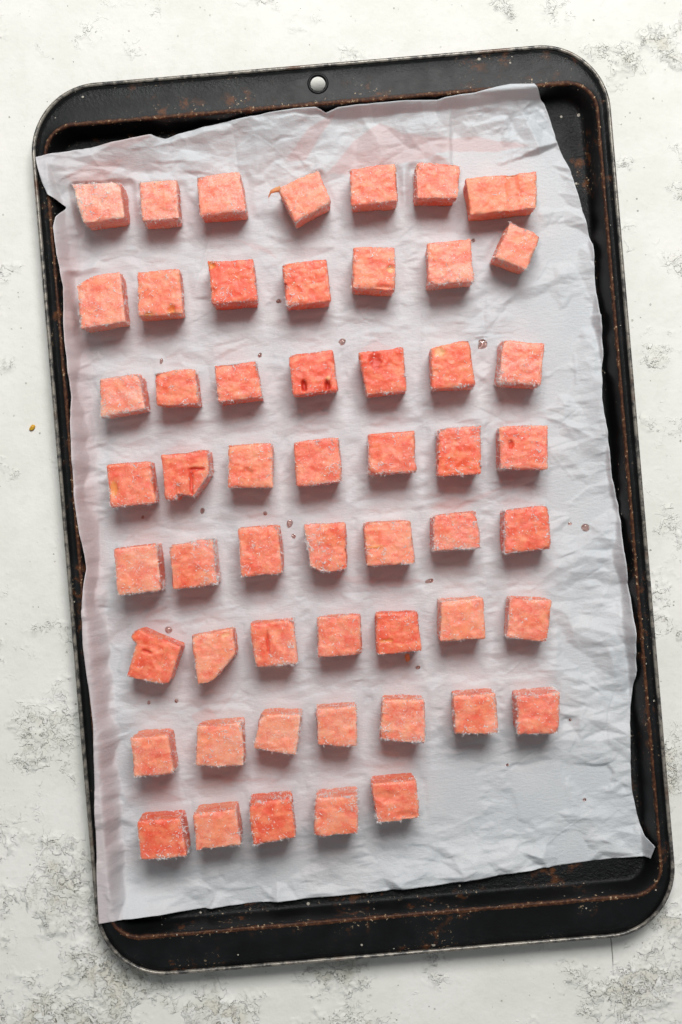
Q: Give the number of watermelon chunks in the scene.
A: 54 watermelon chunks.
